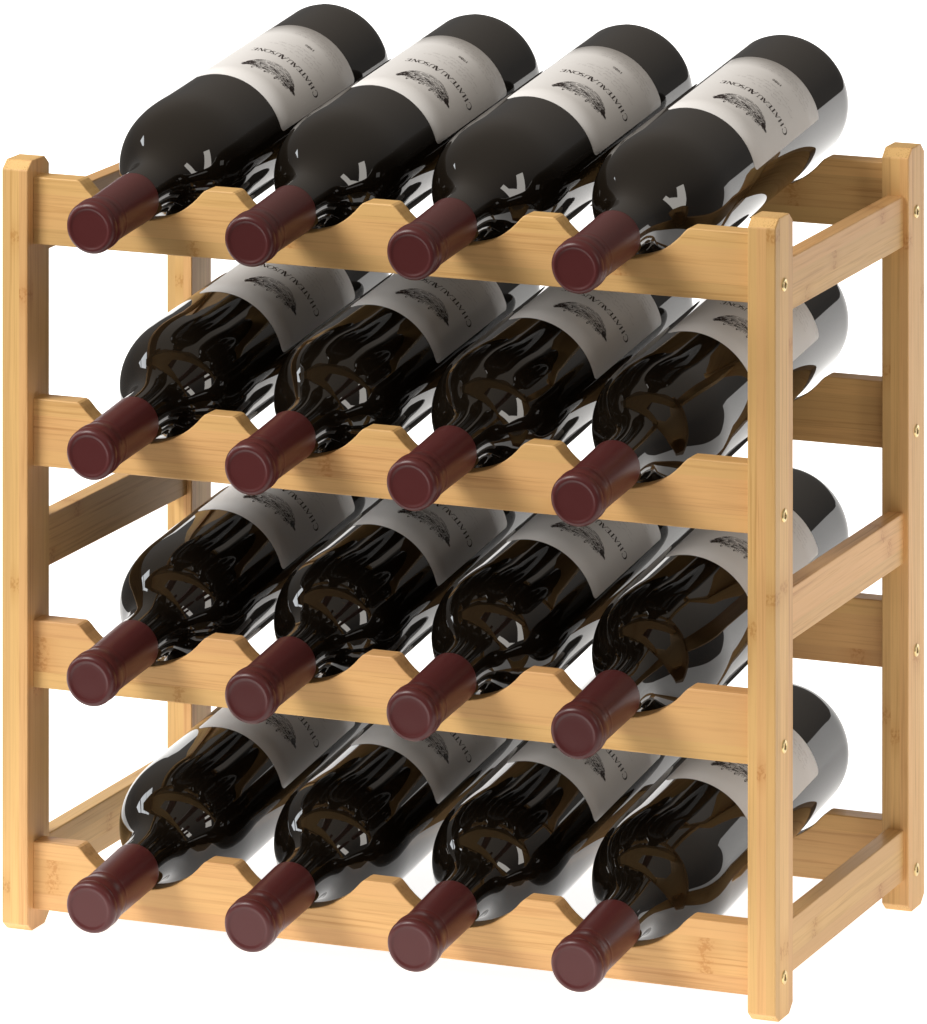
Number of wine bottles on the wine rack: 16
